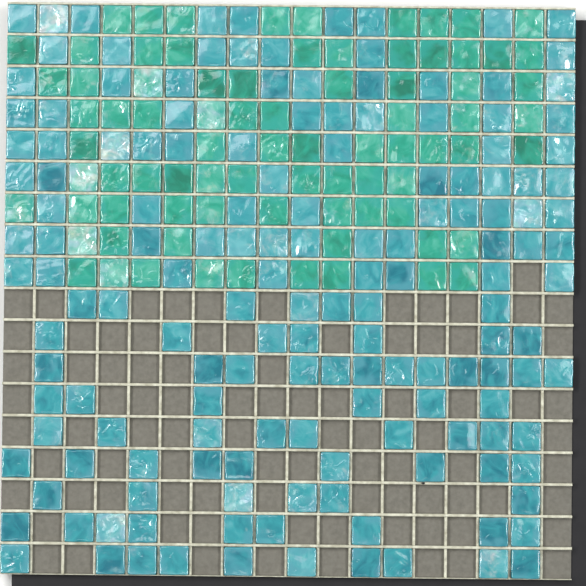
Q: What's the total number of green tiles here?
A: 81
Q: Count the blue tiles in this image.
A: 155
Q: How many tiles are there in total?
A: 236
